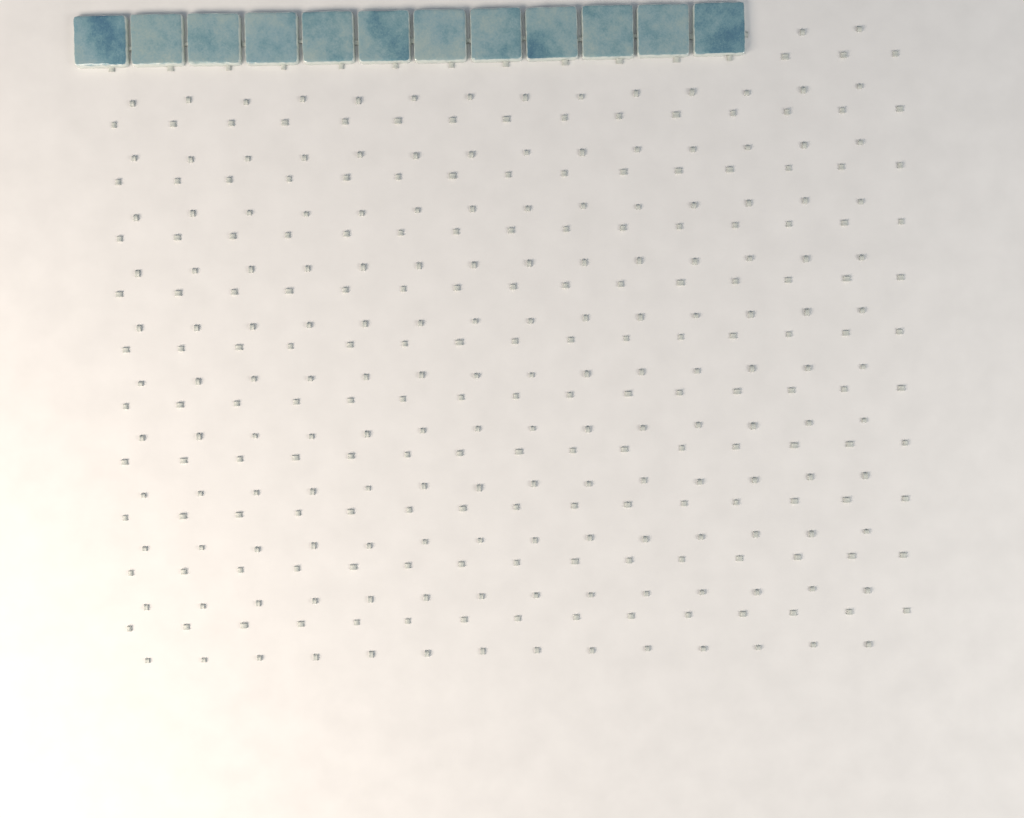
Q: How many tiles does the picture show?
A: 12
